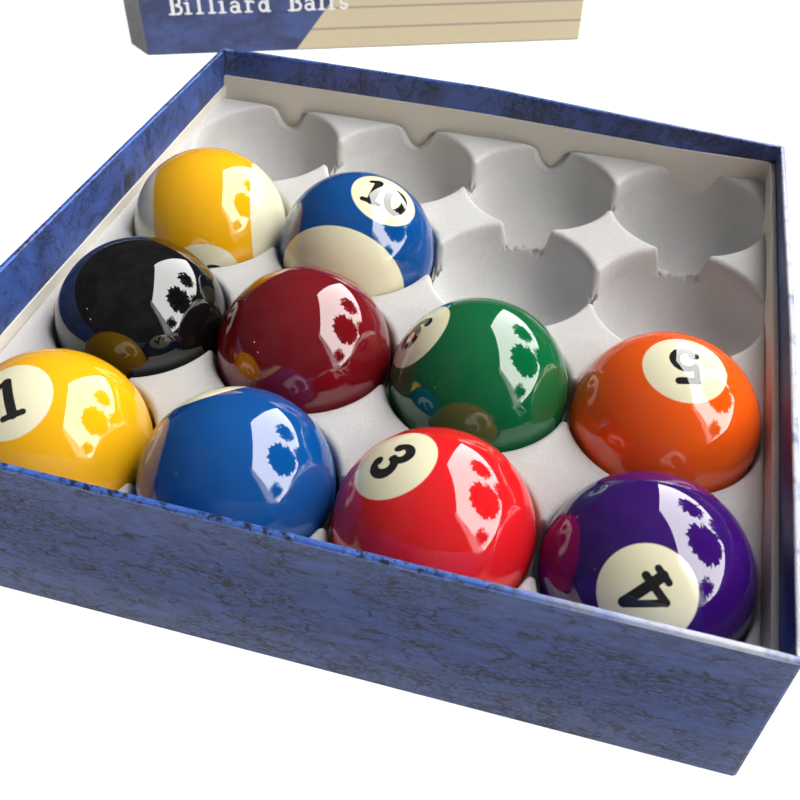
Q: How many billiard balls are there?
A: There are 10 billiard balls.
